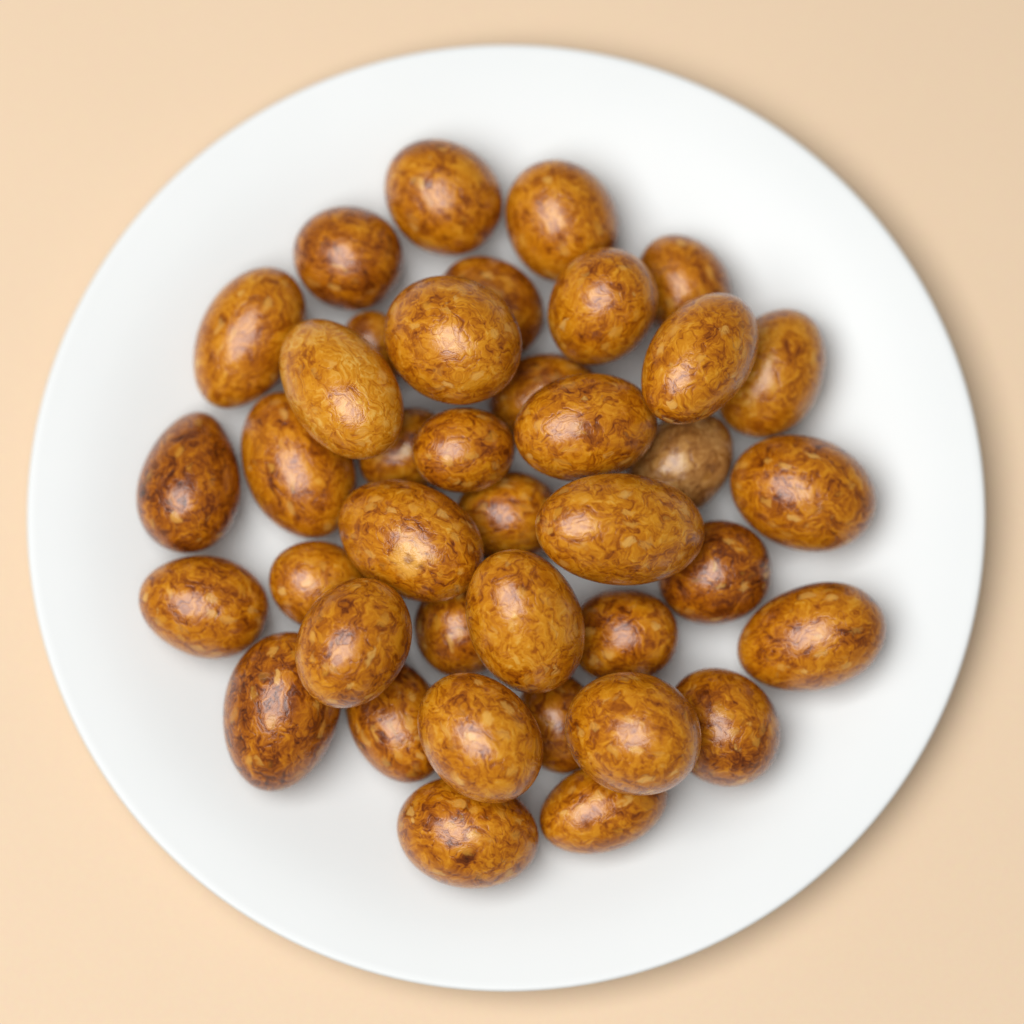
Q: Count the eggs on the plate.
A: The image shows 39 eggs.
